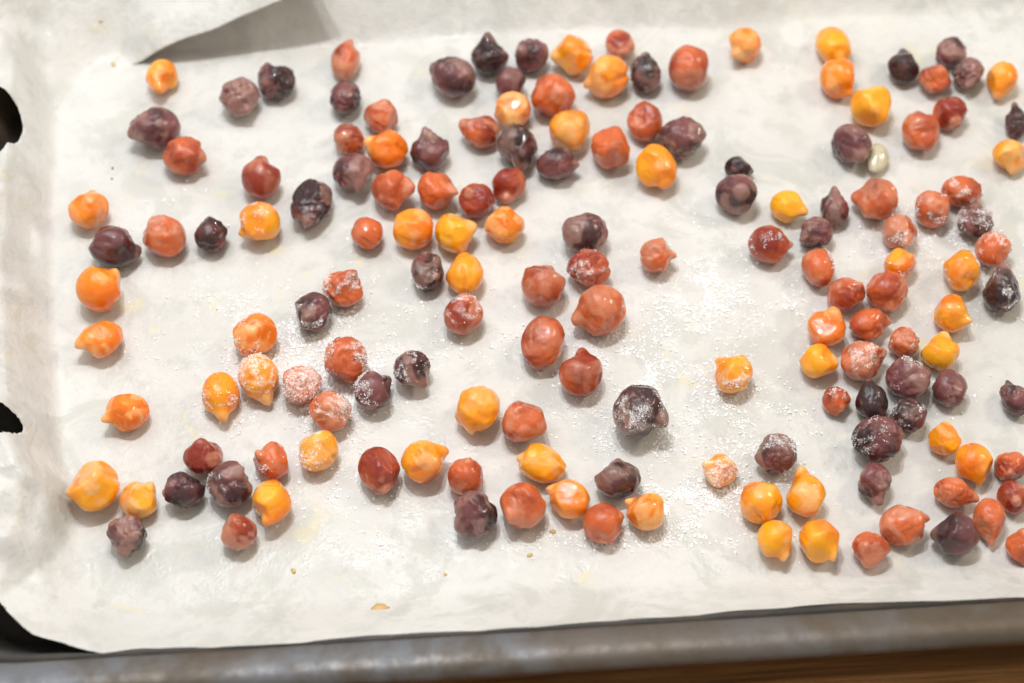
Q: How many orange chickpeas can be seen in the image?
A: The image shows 49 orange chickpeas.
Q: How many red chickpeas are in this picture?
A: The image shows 59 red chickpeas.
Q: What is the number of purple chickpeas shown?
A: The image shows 48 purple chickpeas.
